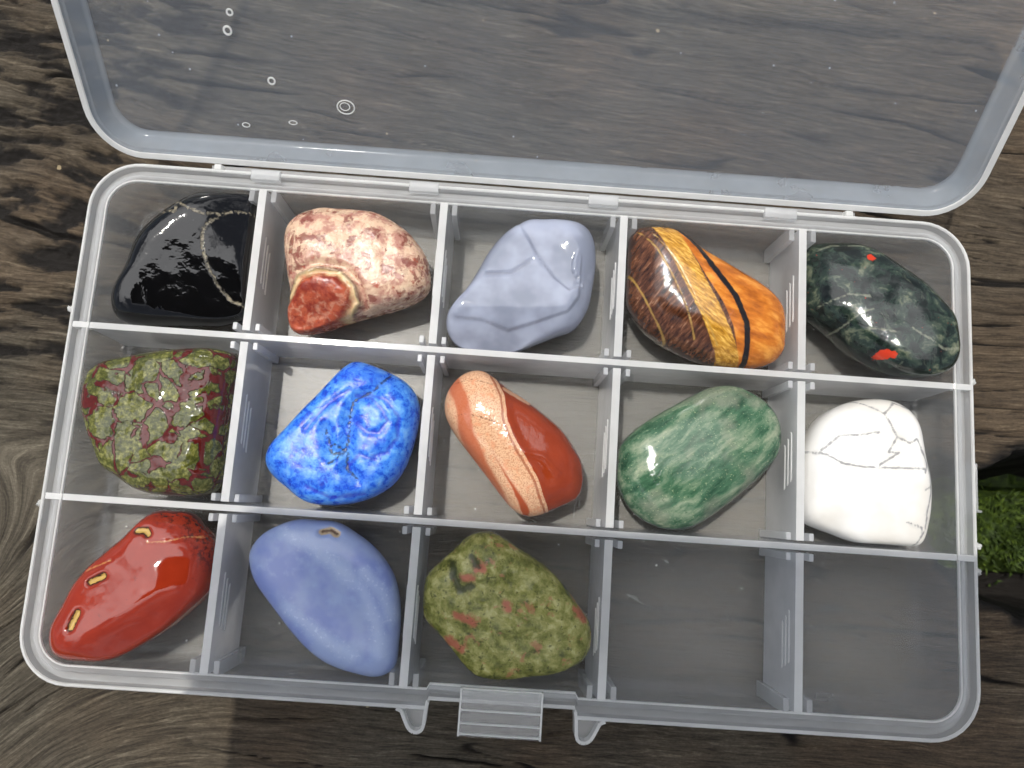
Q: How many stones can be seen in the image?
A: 13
